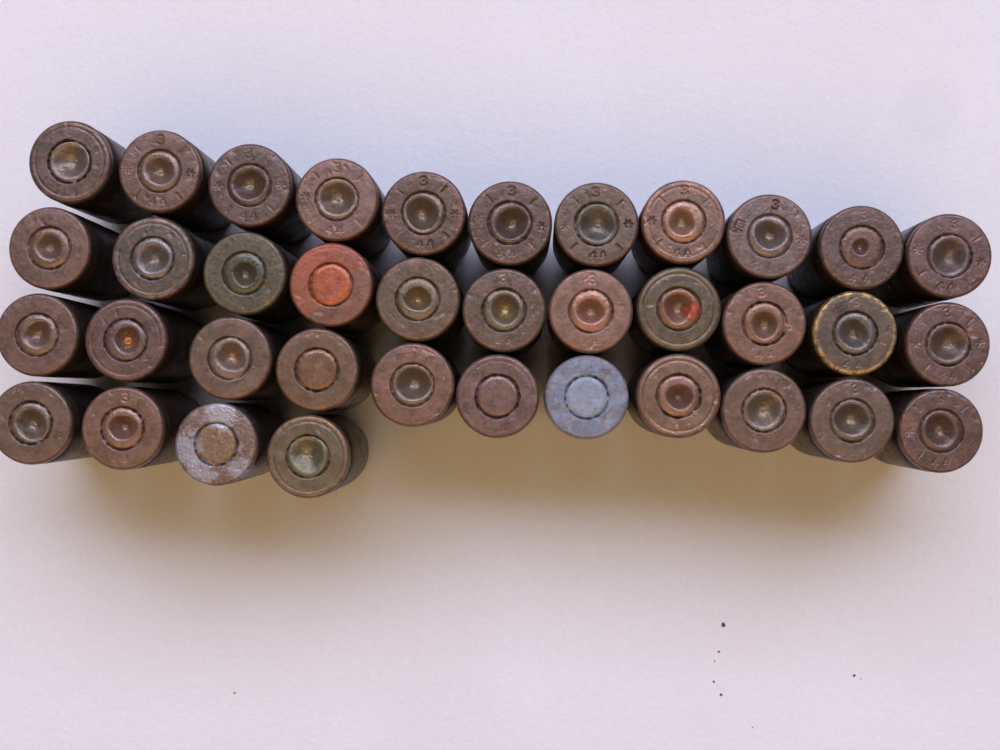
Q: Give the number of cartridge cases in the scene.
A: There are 37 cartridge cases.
